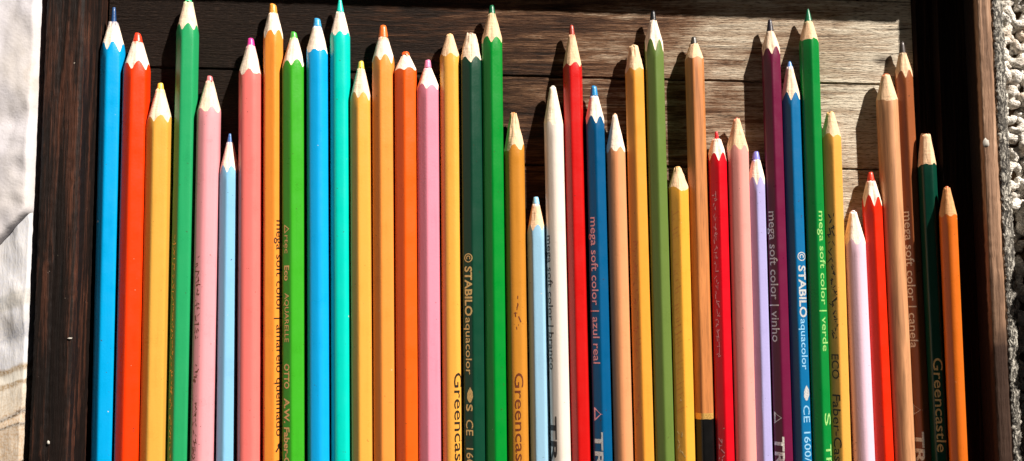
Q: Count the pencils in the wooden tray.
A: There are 41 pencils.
